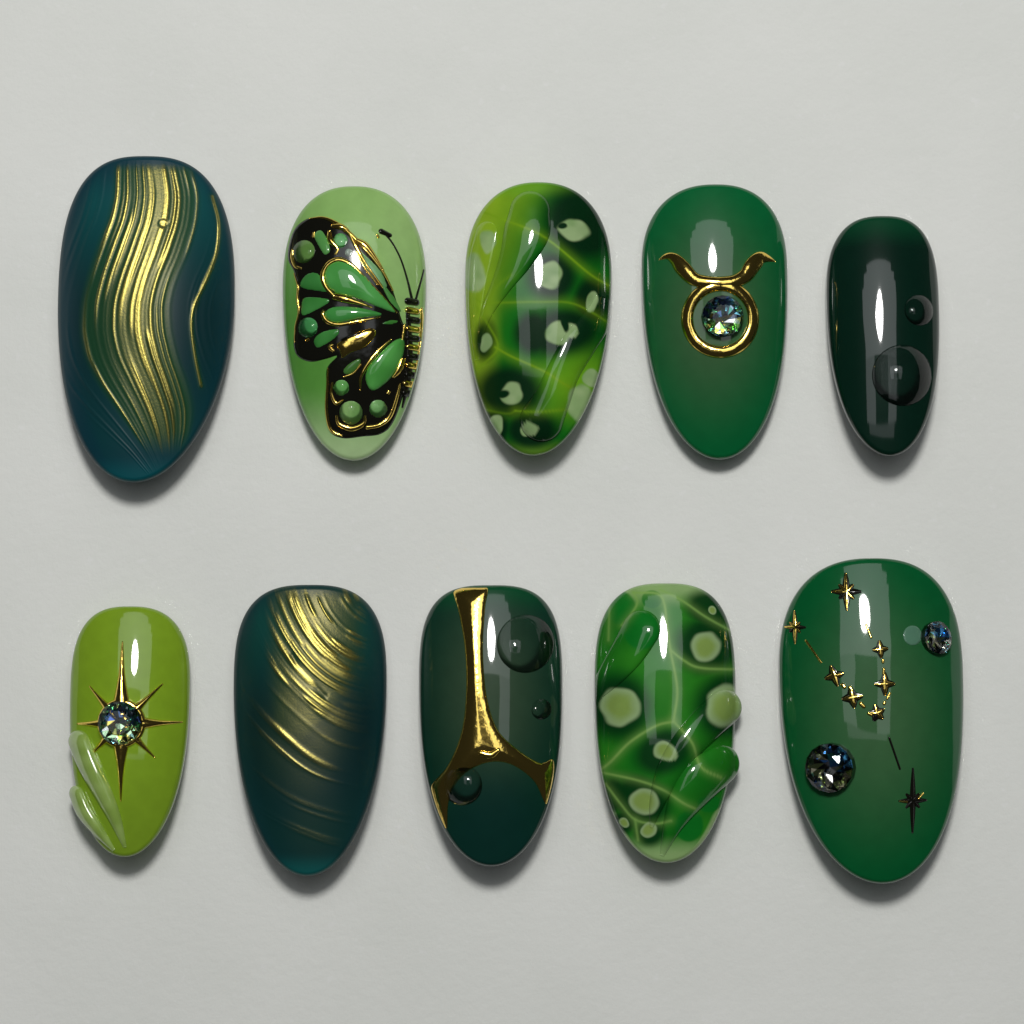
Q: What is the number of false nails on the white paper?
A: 10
